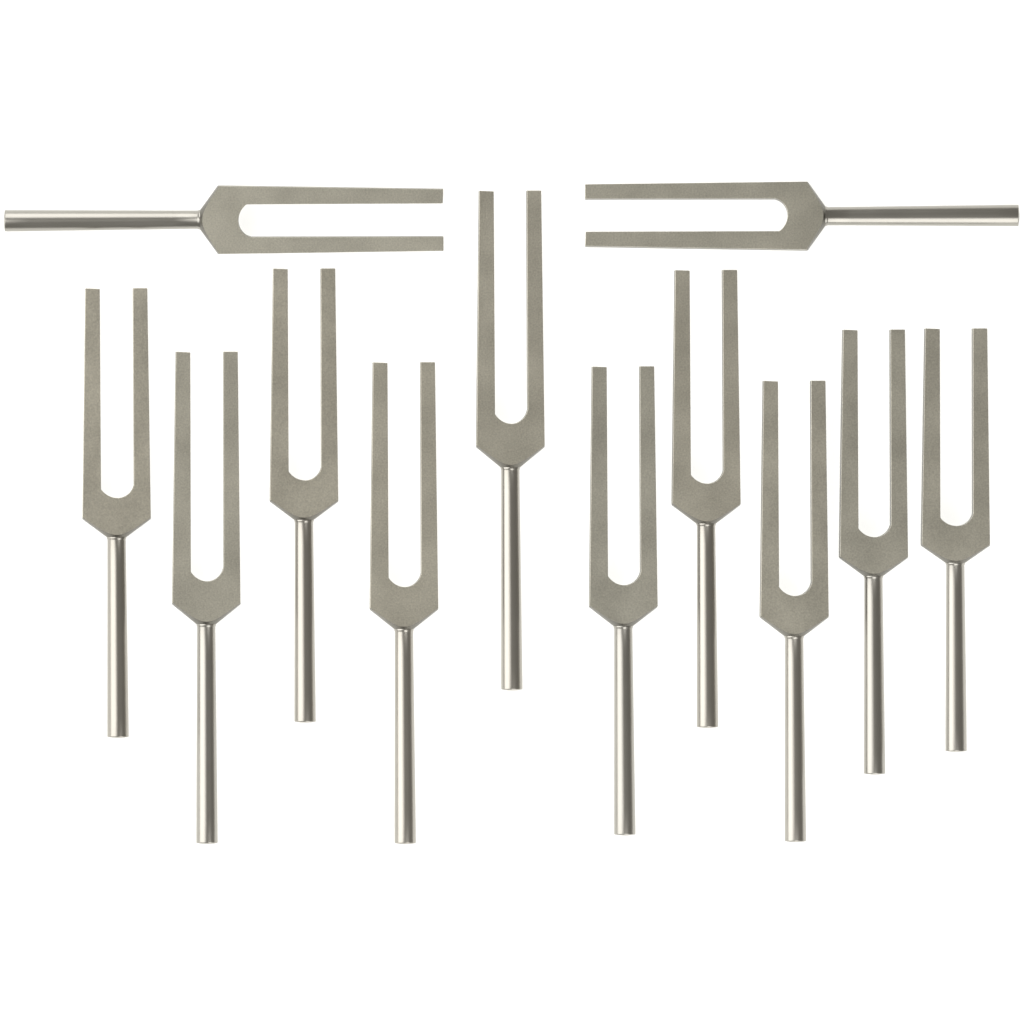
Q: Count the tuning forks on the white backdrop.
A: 12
